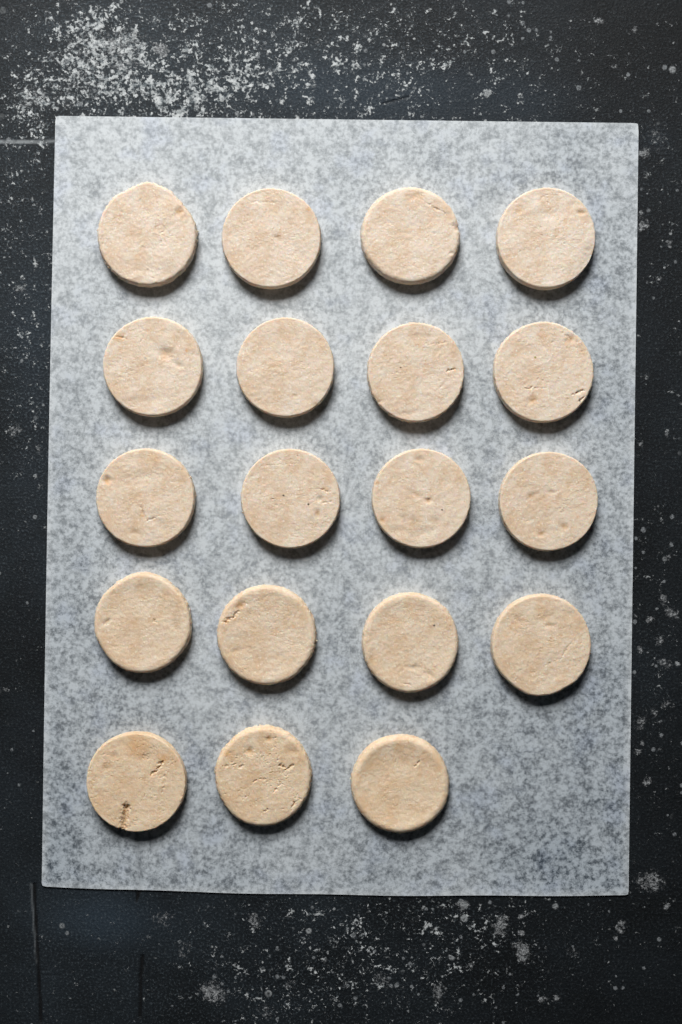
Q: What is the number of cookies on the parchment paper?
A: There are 19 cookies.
